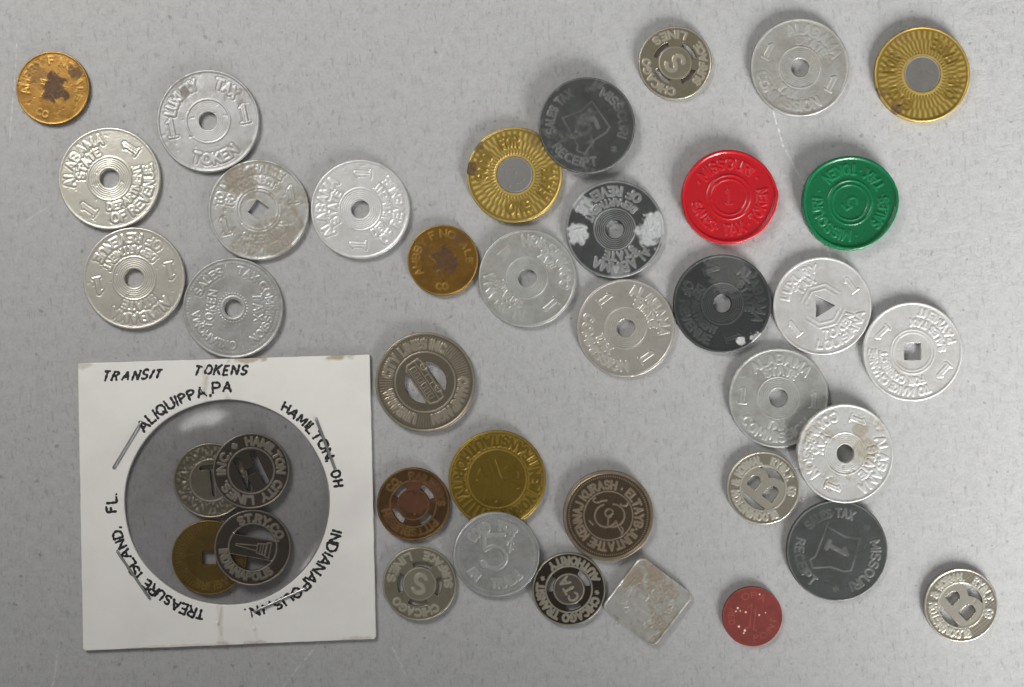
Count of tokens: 39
